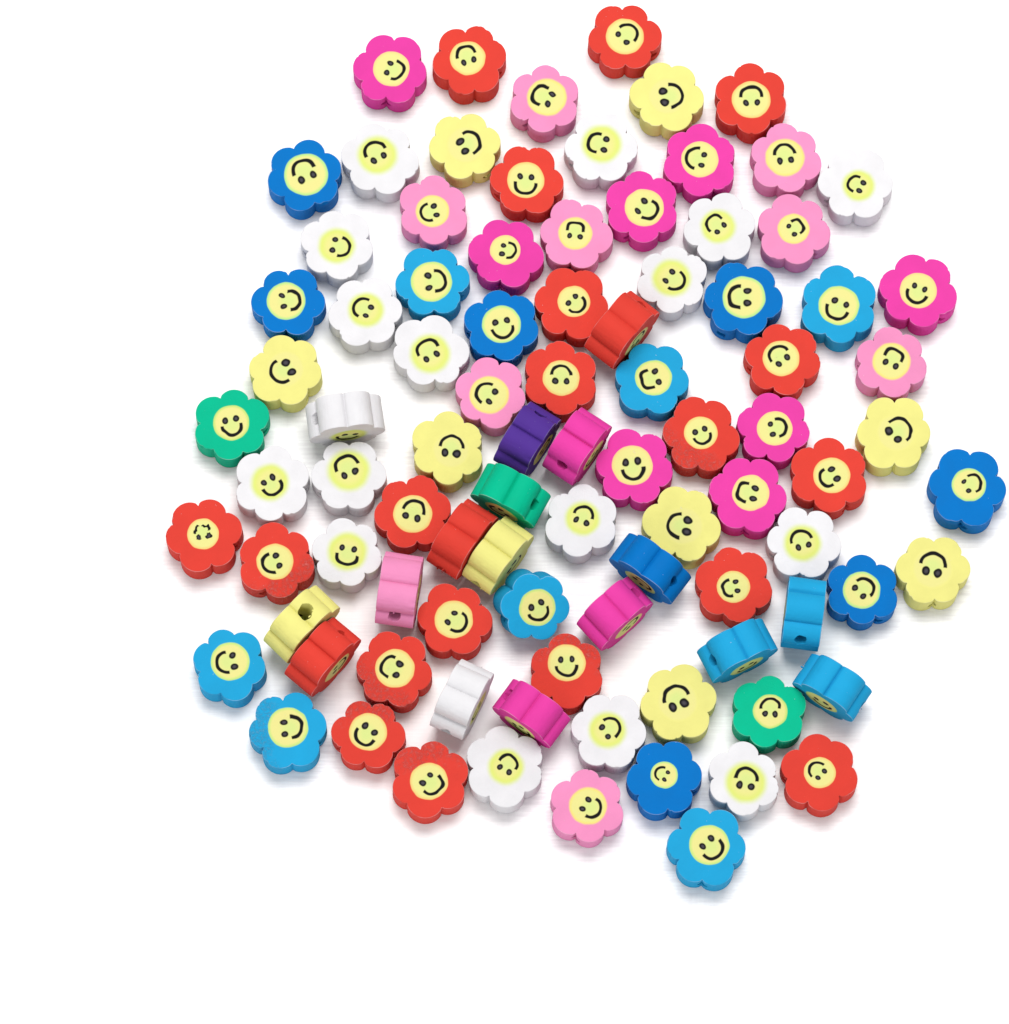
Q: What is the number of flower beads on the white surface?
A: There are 92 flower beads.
